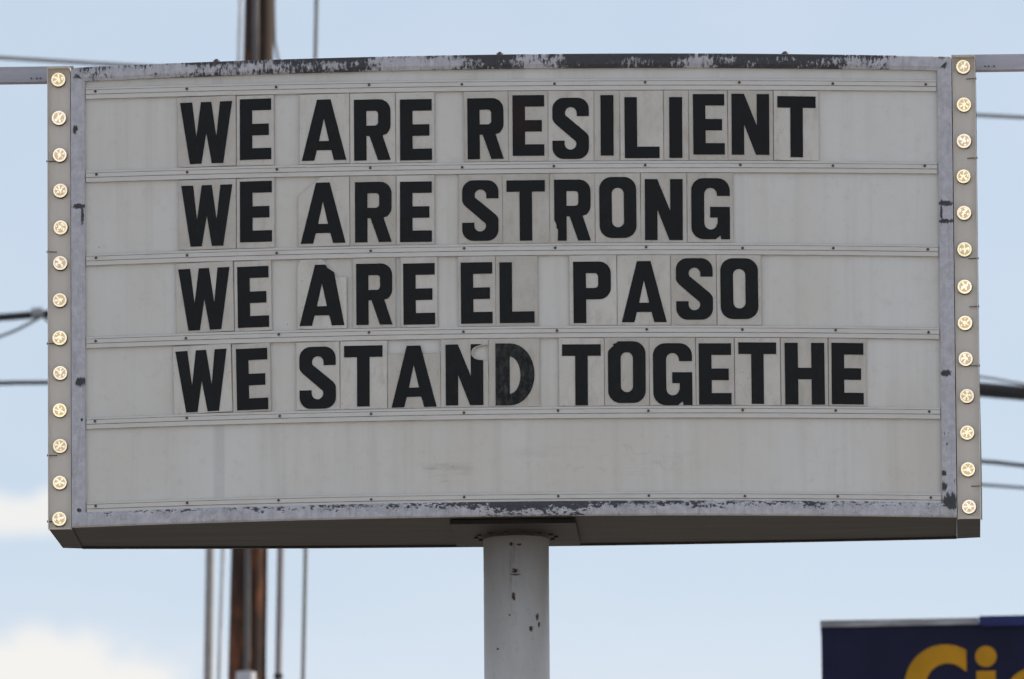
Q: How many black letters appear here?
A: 50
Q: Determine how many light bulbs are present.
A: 26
